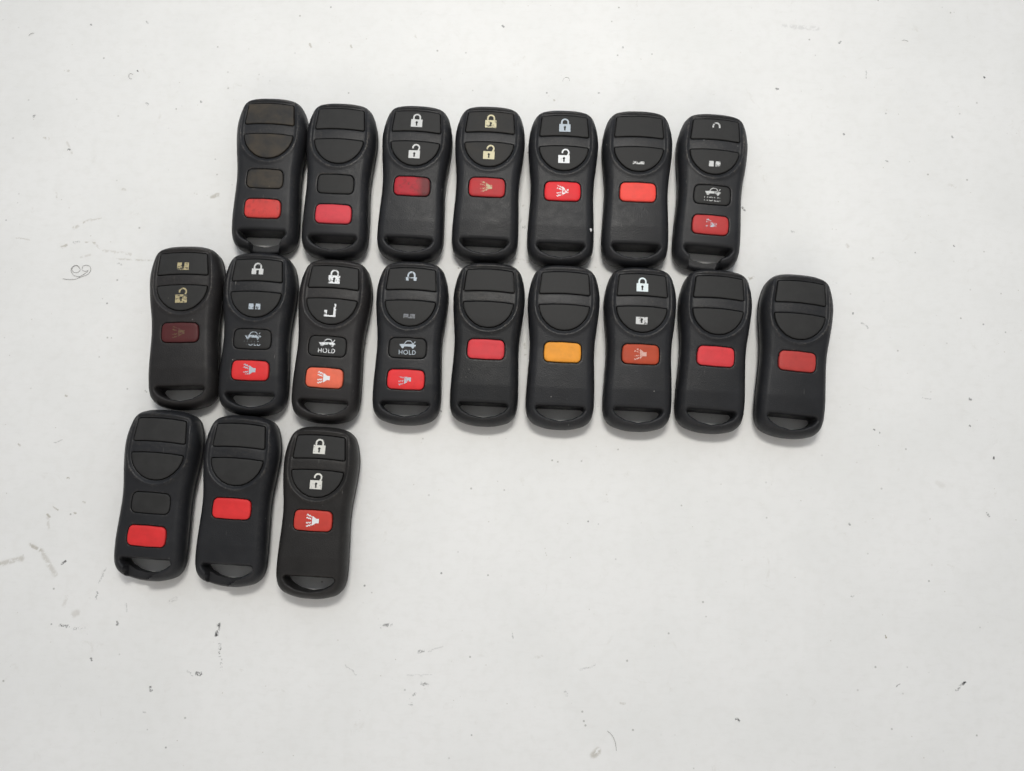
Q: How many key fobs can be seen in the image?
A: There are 19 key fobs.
